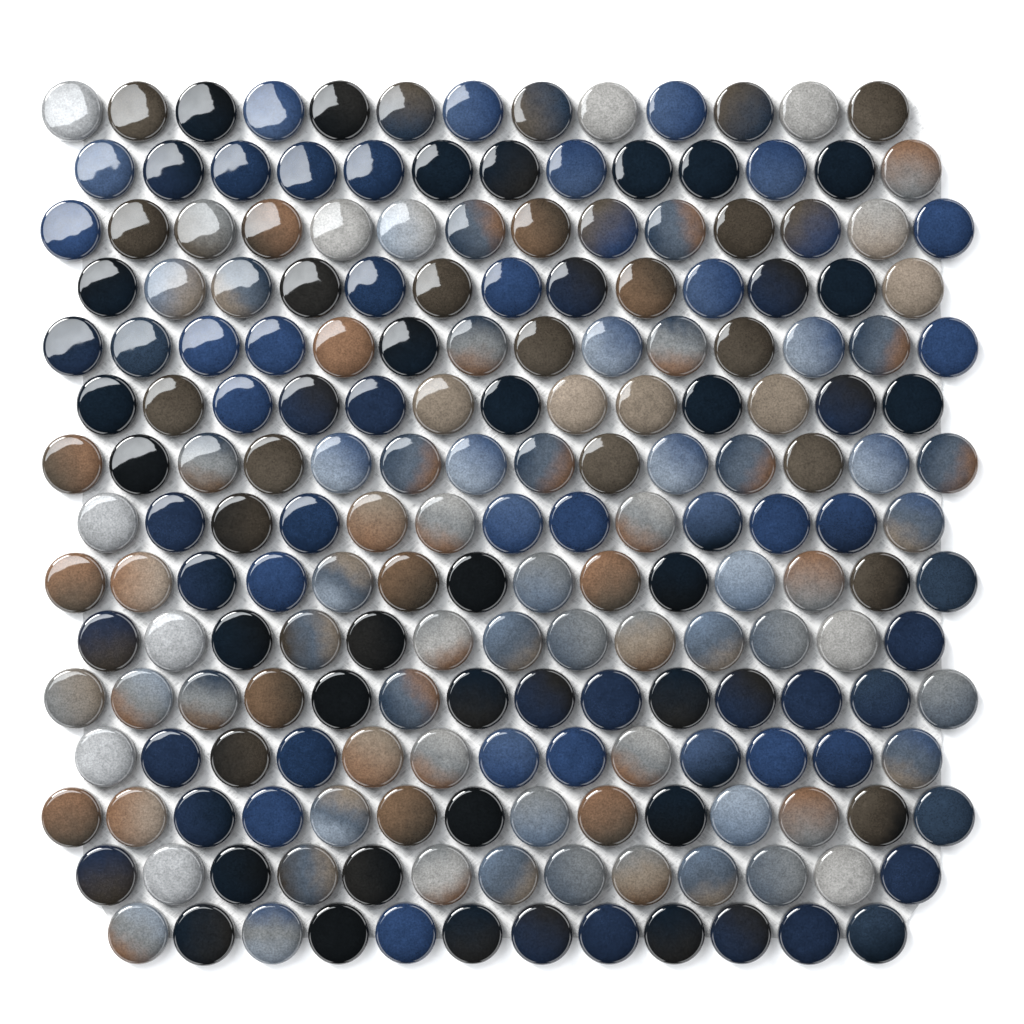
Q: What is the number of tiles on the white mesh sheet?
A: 200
